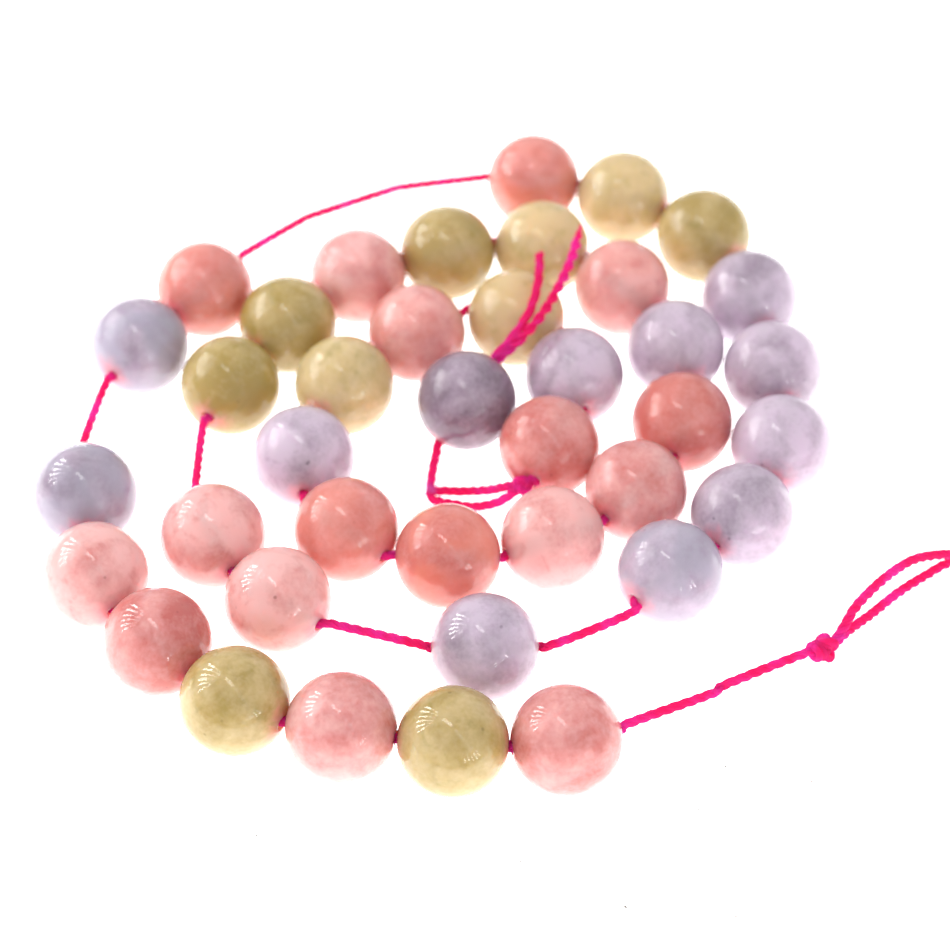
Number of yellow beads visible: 10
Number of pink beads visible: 17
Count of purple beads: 12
